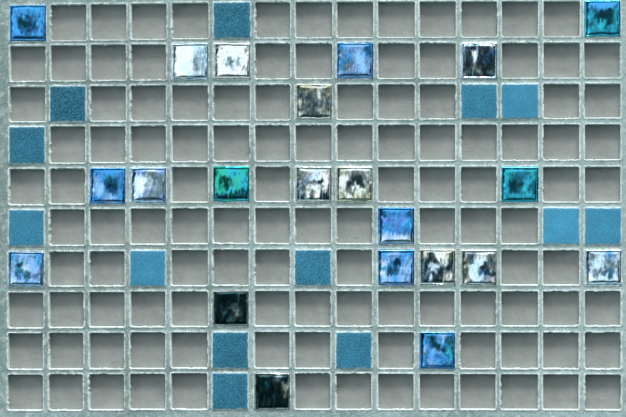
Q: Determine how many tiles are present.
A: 35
